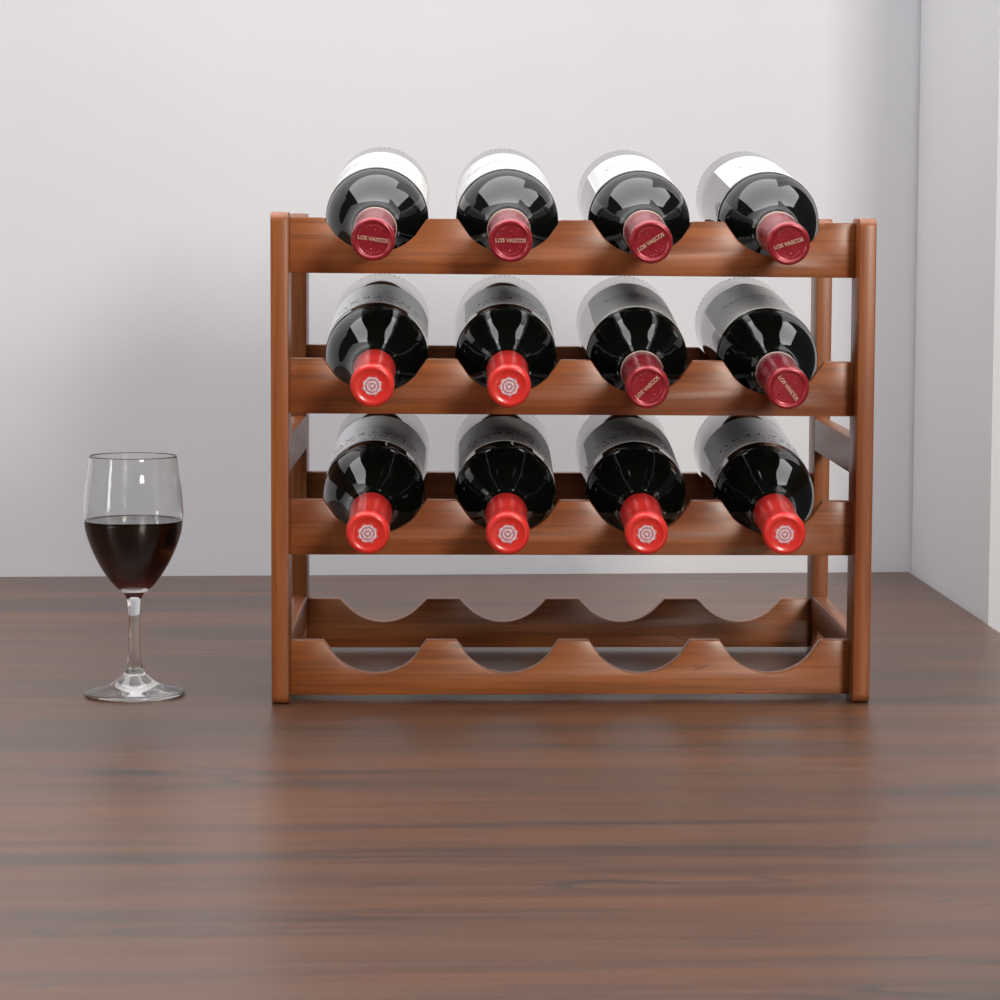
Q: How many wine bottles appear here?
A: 12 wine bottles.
